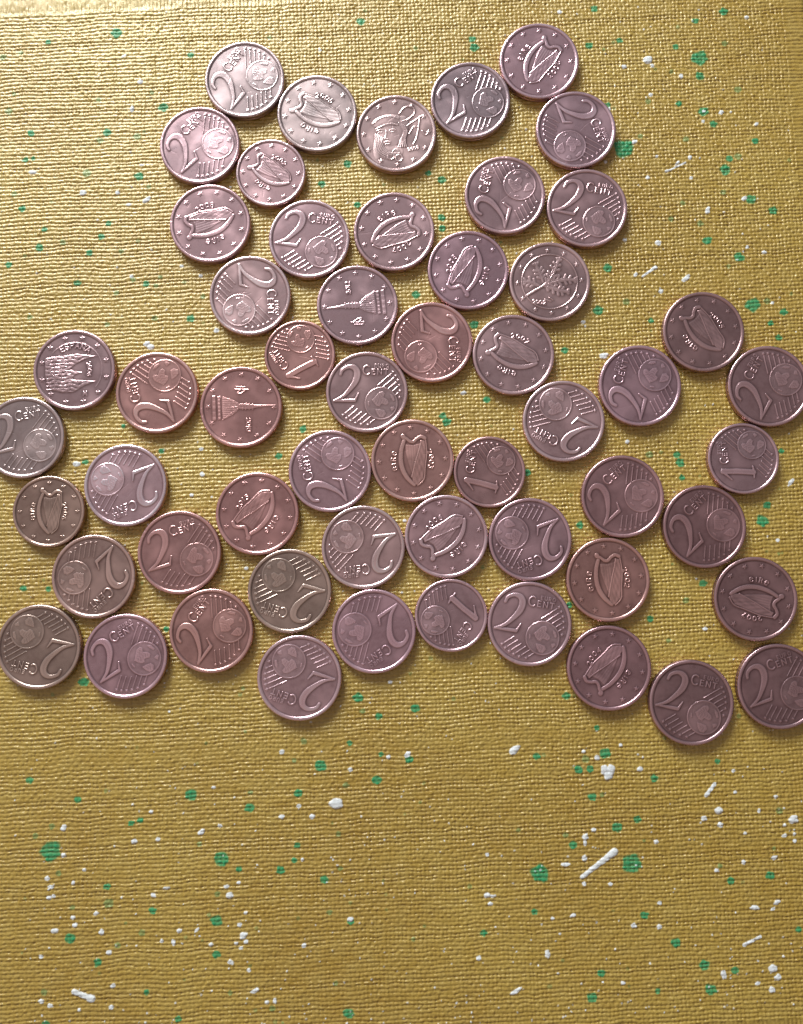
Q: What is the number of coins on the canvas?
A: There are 56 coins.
